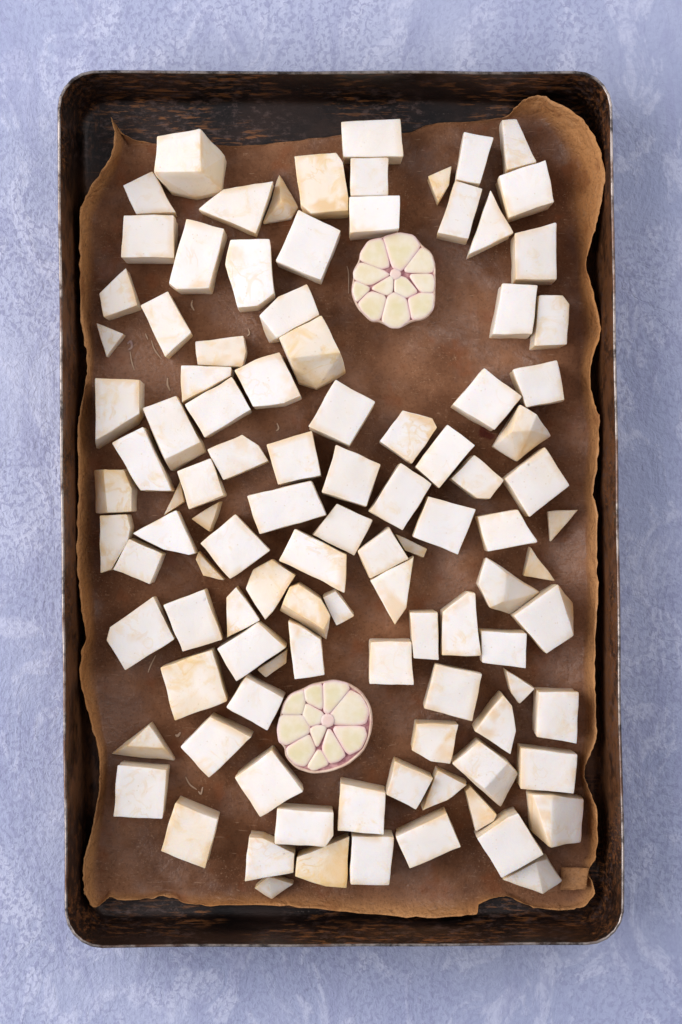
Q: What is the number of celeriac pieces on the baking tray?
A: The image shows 106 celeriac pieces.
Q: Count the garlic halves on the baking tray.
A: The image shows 2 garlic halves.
